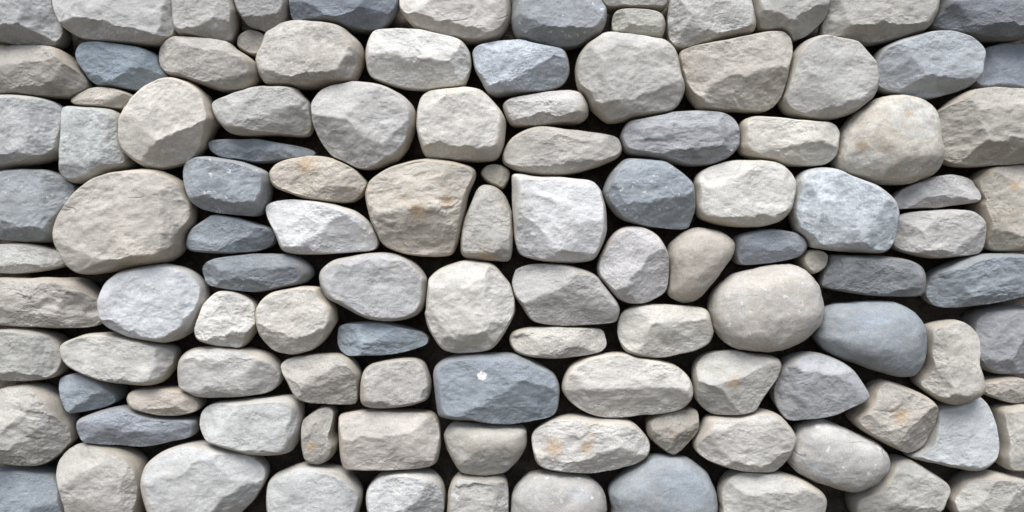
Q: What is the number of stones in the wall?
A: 113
